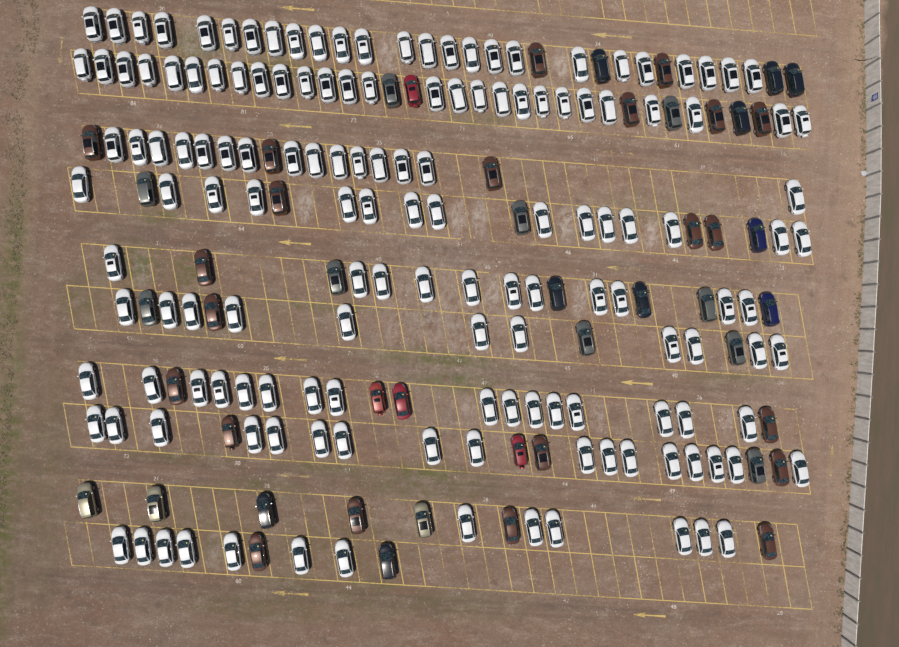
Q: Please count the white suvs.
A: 55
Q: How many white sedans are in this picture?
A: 95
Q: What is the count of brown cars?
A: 22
